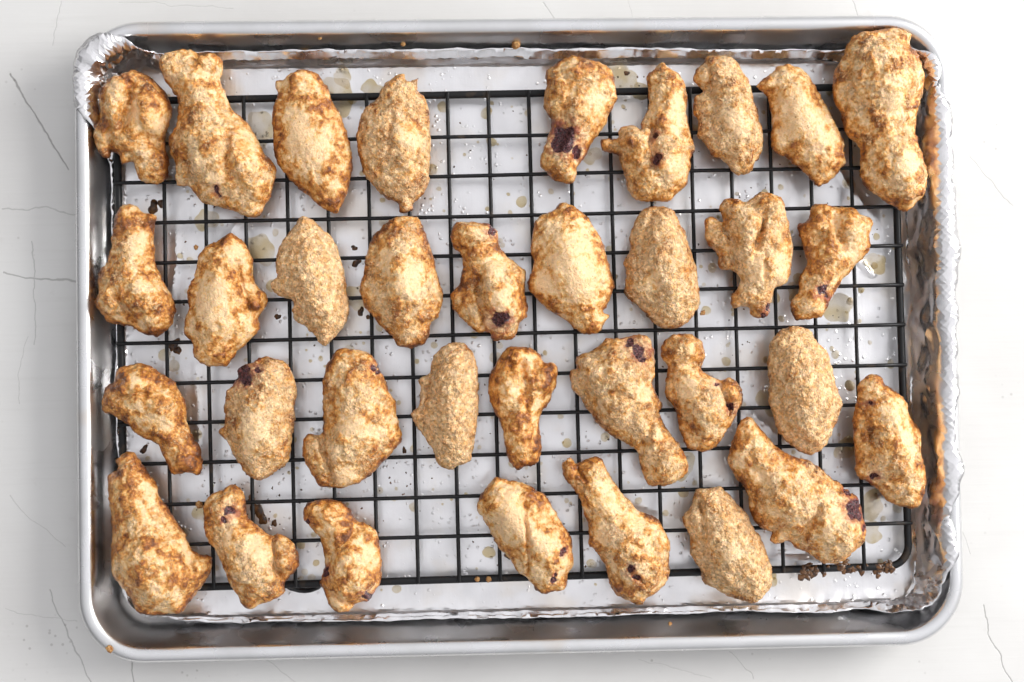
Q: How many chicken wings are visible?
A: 34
